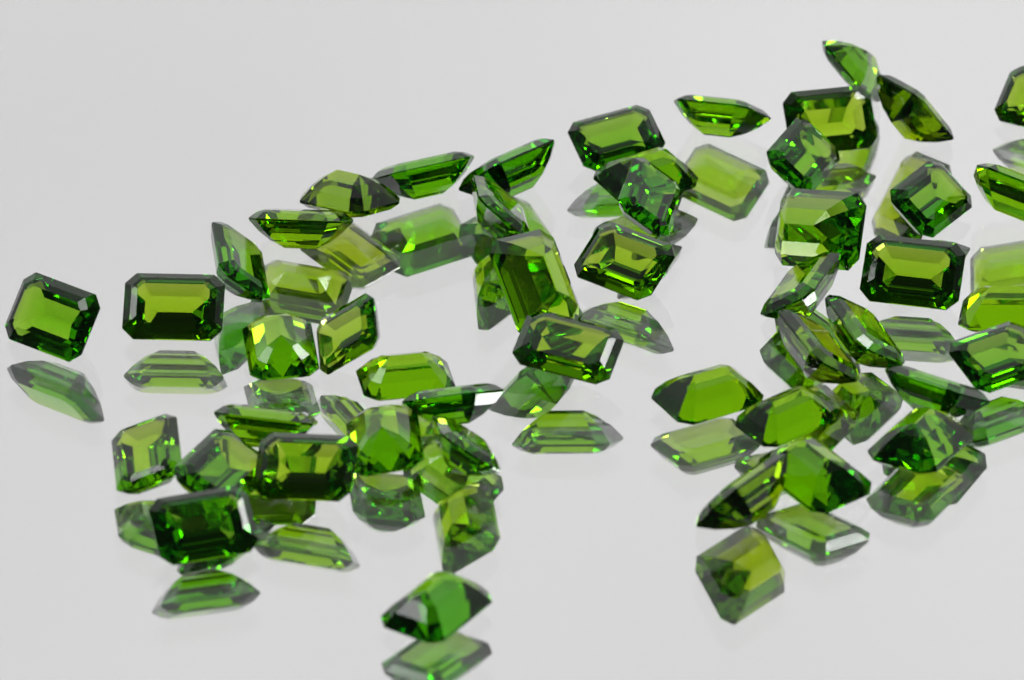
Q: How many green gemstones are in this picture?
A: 47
